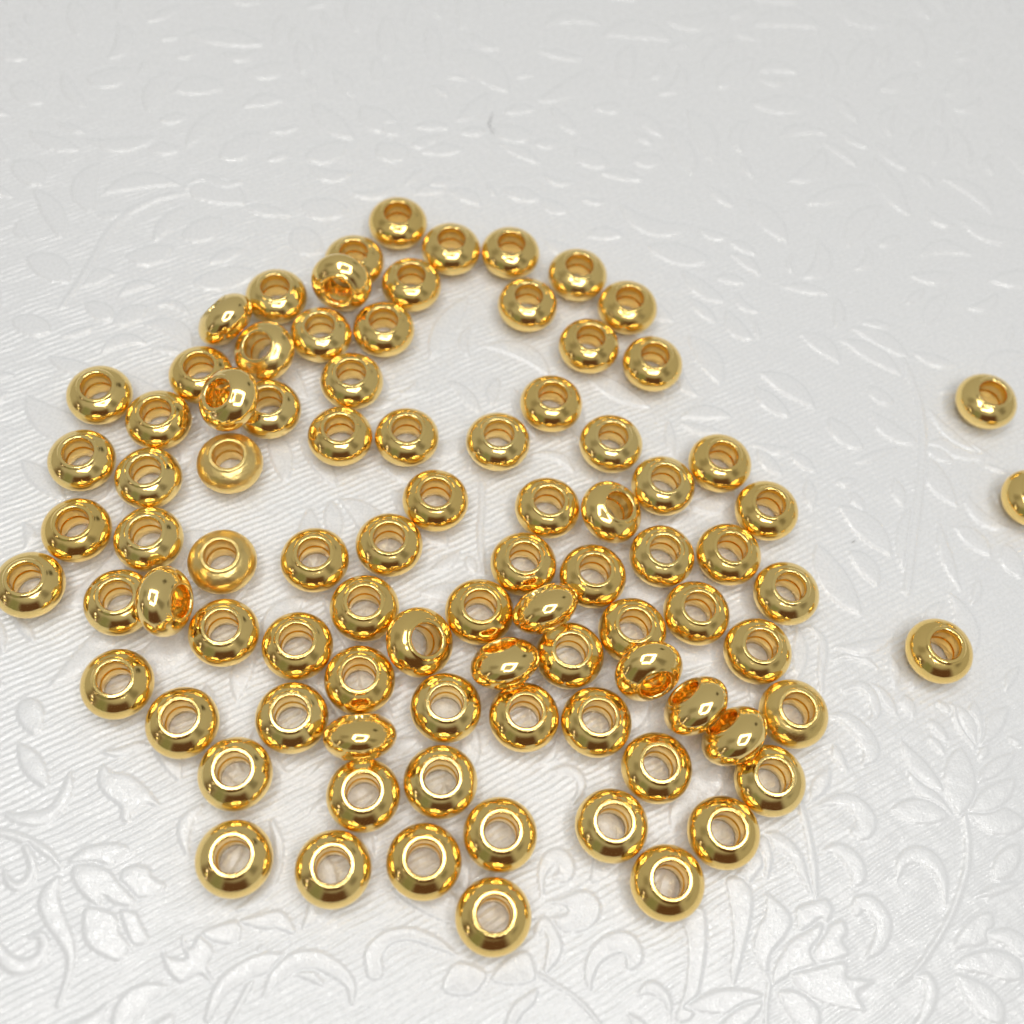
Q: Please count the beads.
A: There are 88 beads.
